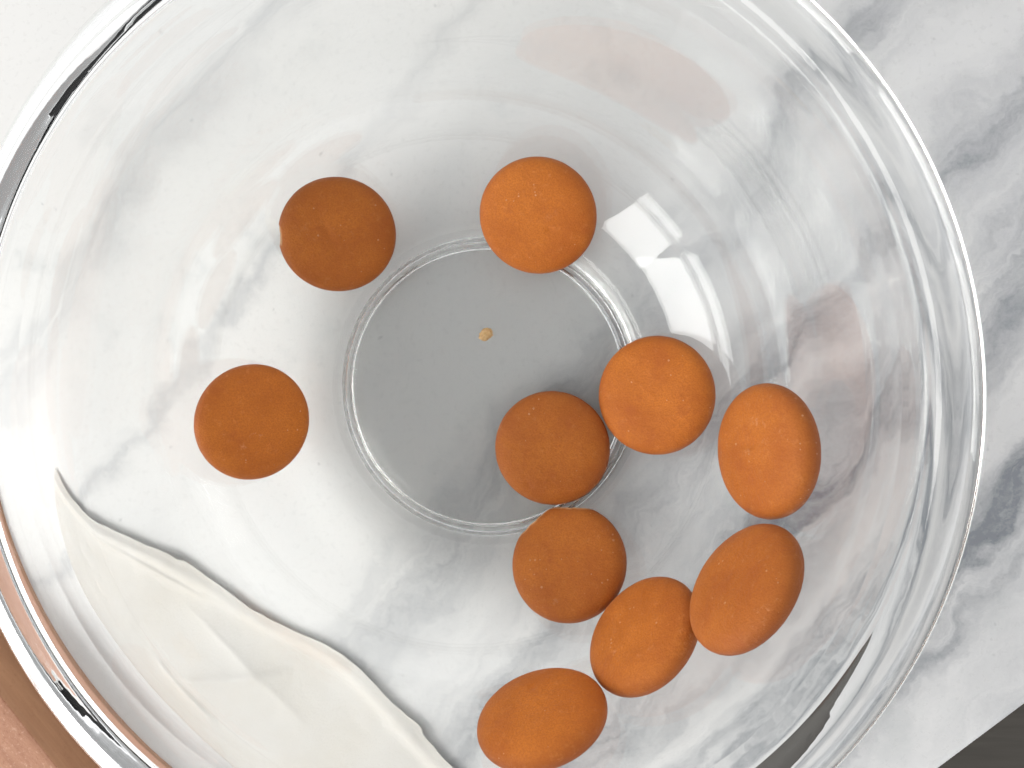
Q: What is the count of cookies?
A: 10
